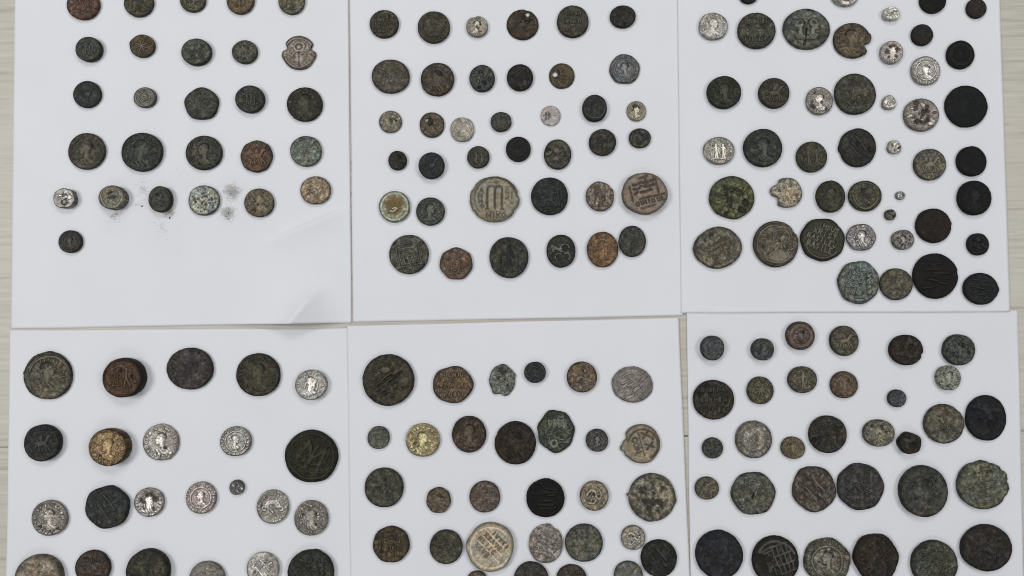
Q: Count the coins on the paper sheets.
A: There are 195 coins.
